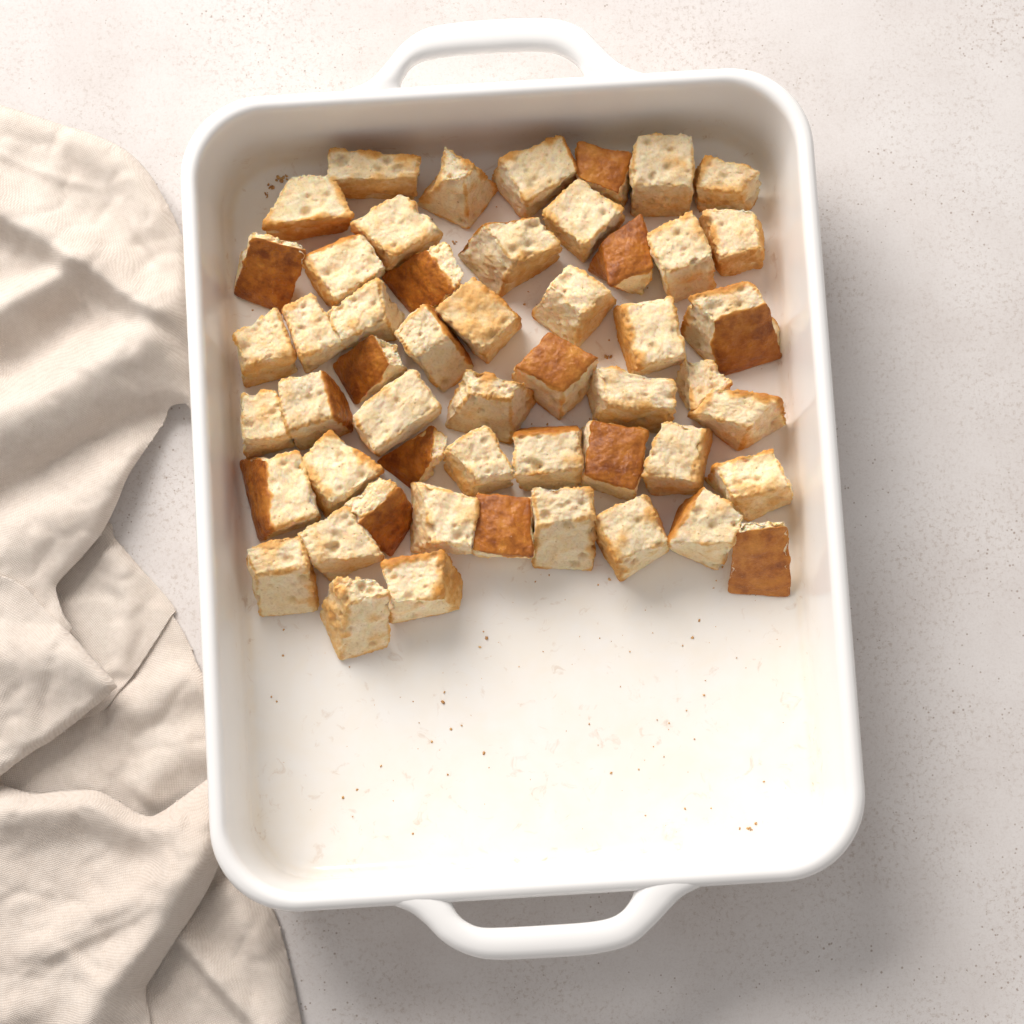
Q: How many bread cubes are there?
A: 52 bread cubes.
